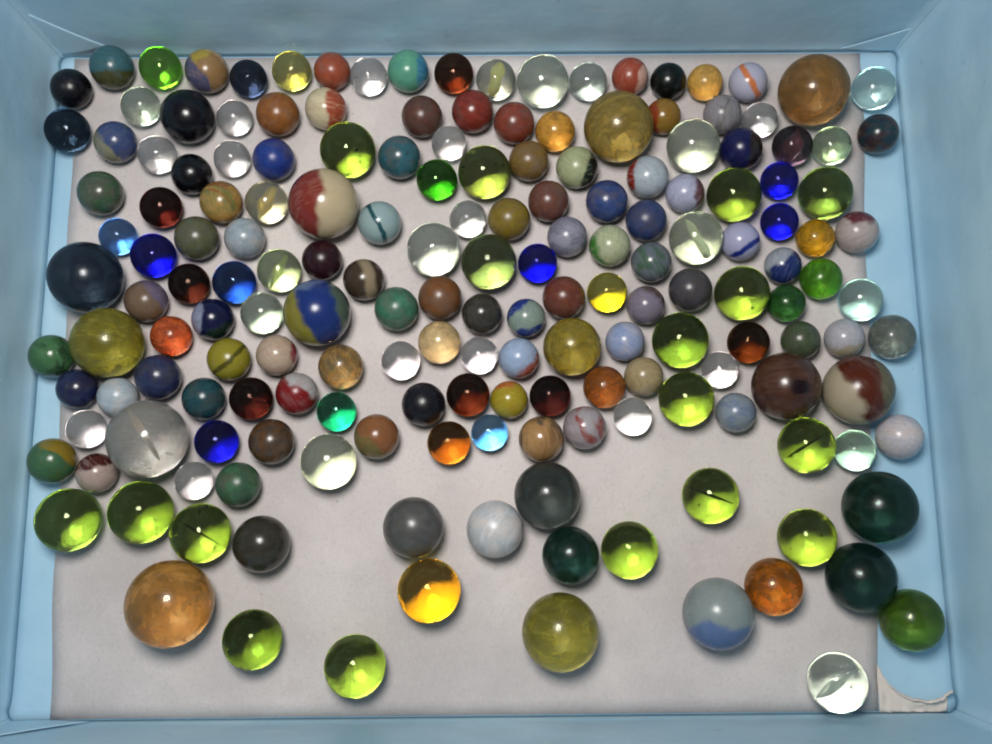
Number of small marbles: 132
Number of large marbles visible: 47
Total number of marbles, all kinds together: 179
